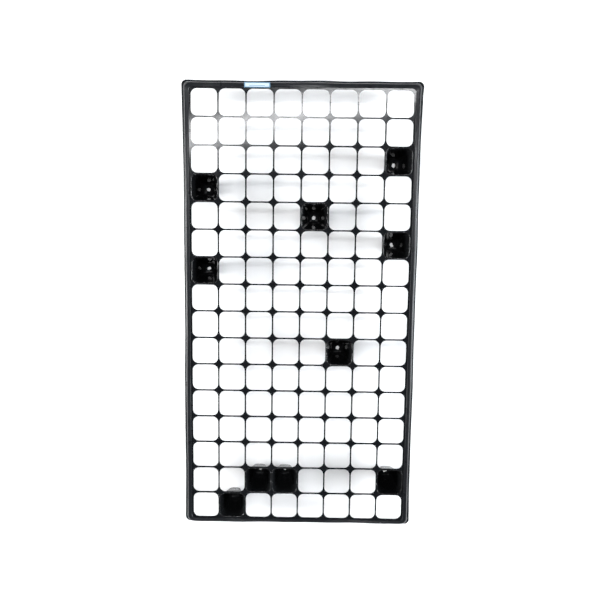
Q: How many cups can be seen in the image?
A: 10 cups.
